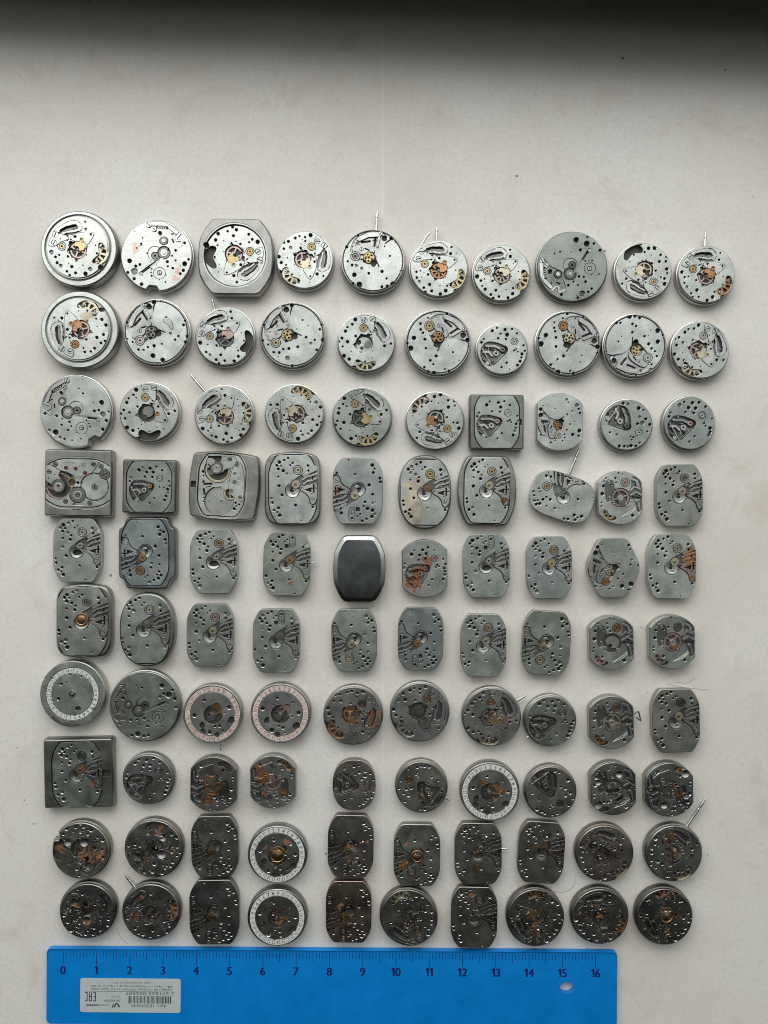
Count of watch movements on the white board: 99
